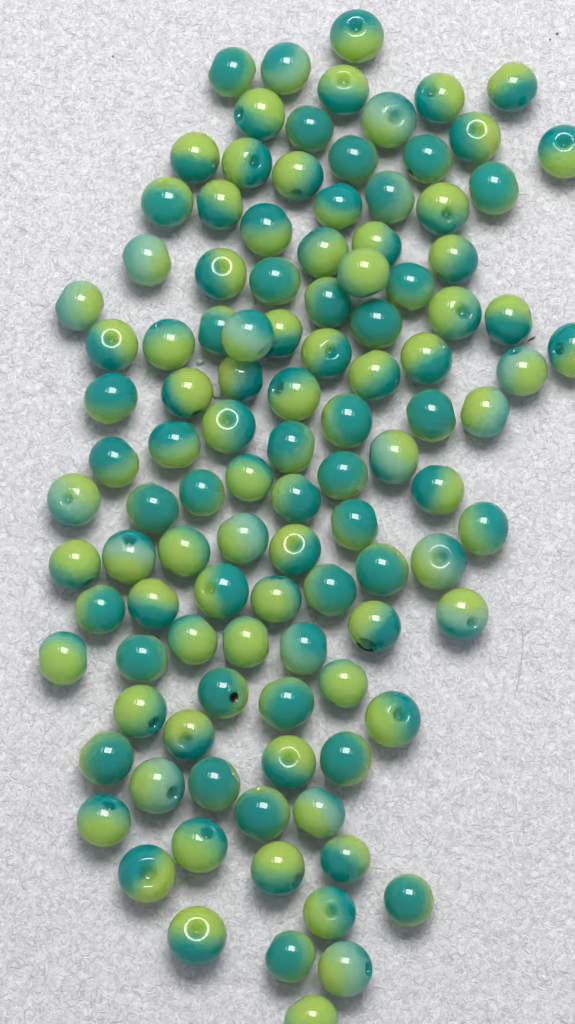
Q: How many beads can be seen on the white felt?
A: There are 110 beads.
